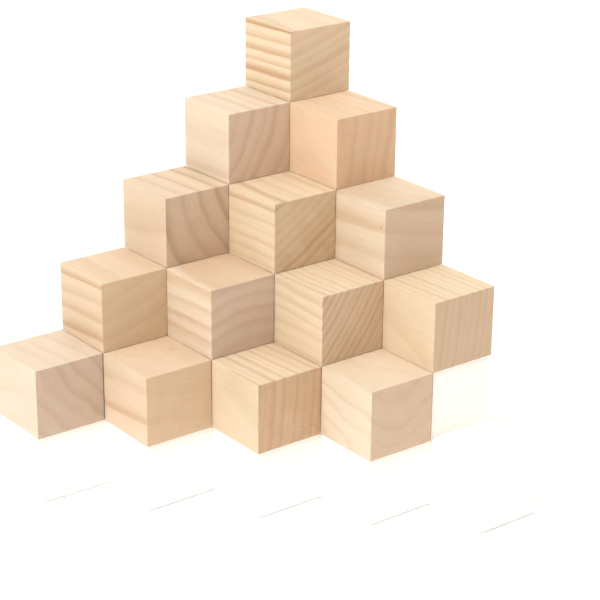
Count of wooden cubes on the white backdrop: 14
